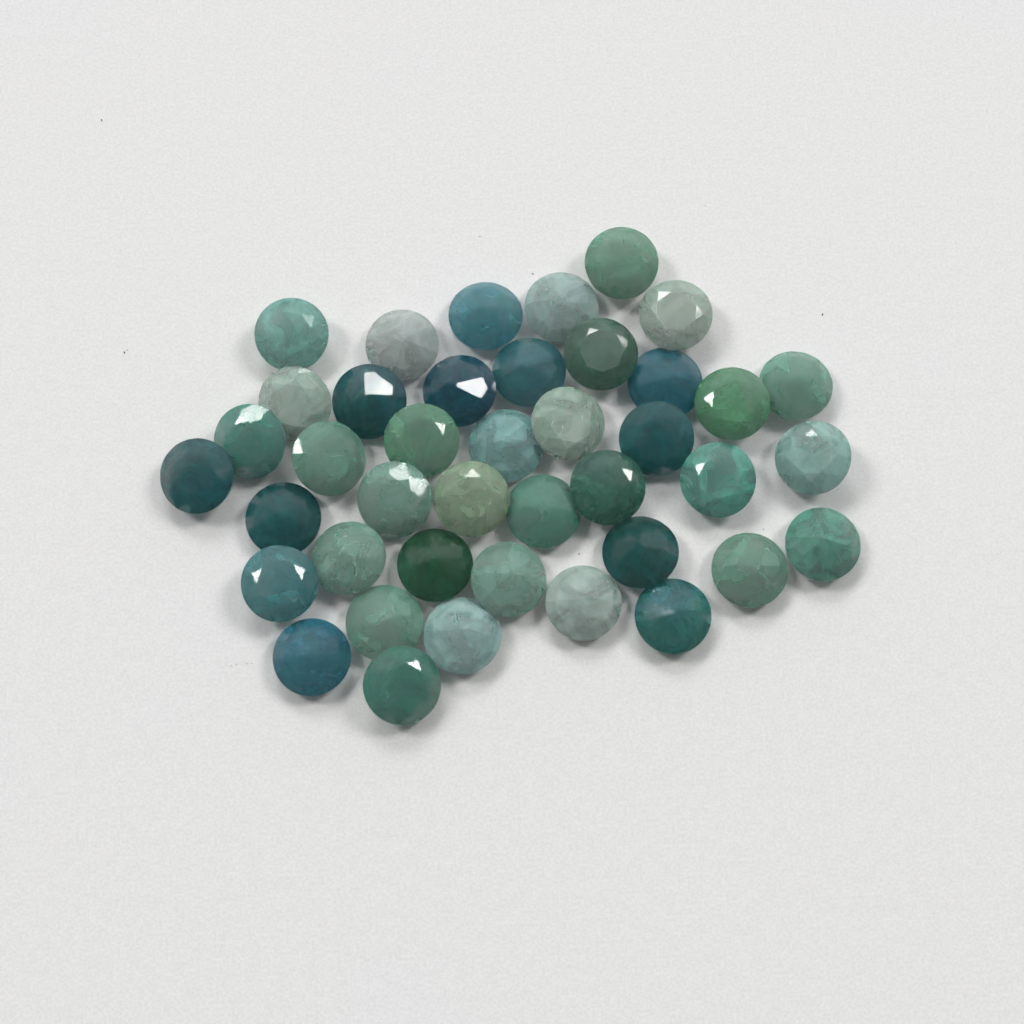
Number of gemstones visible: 41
